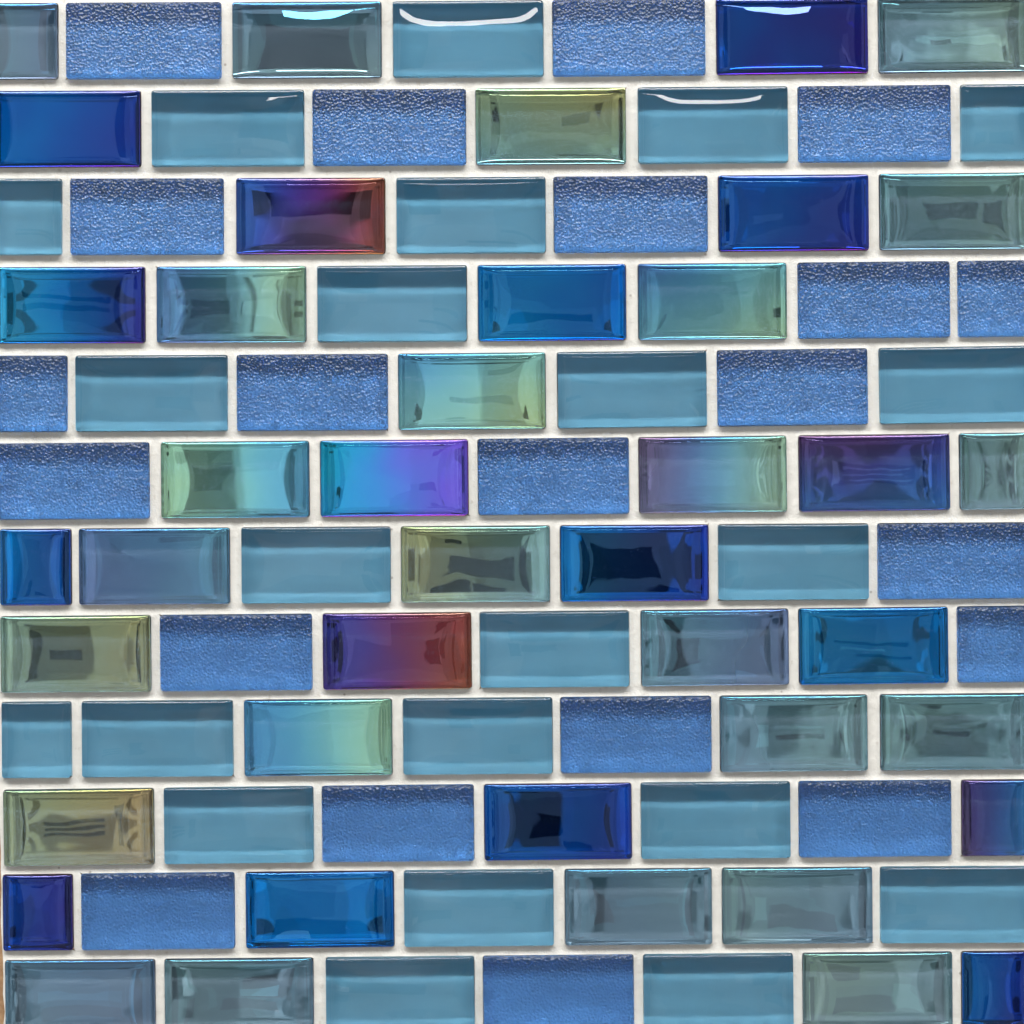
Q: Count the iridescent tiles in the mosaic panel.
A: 41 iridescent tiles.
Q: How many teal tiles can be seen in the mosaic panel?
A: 22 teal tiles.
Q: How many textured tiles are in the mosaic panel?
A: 21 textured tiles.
